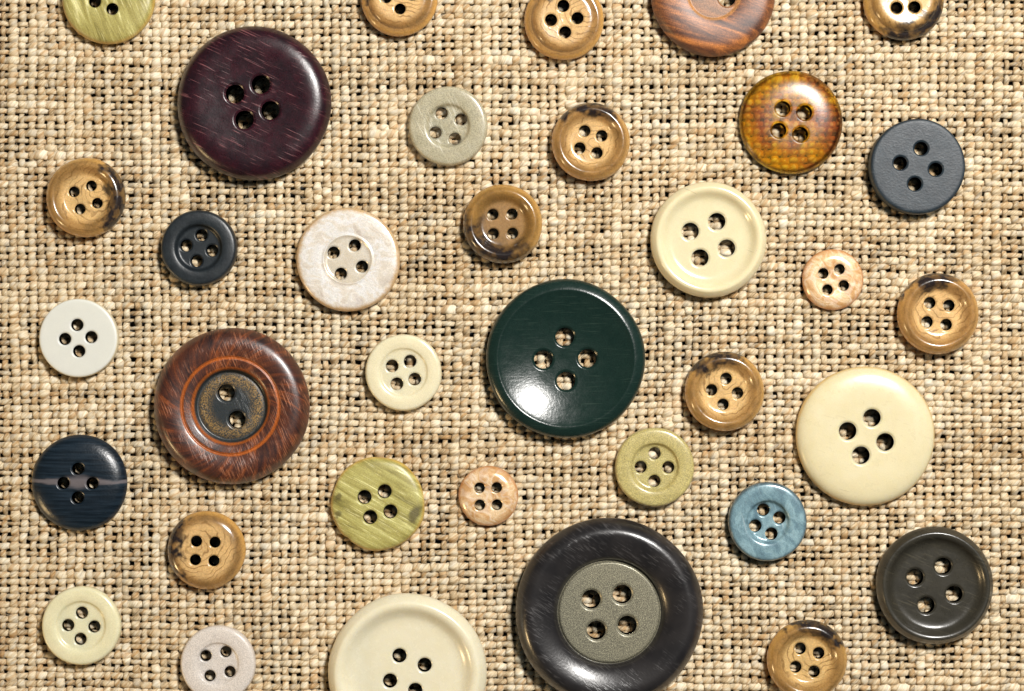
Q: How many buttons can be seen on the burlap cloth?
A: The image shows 35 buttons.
